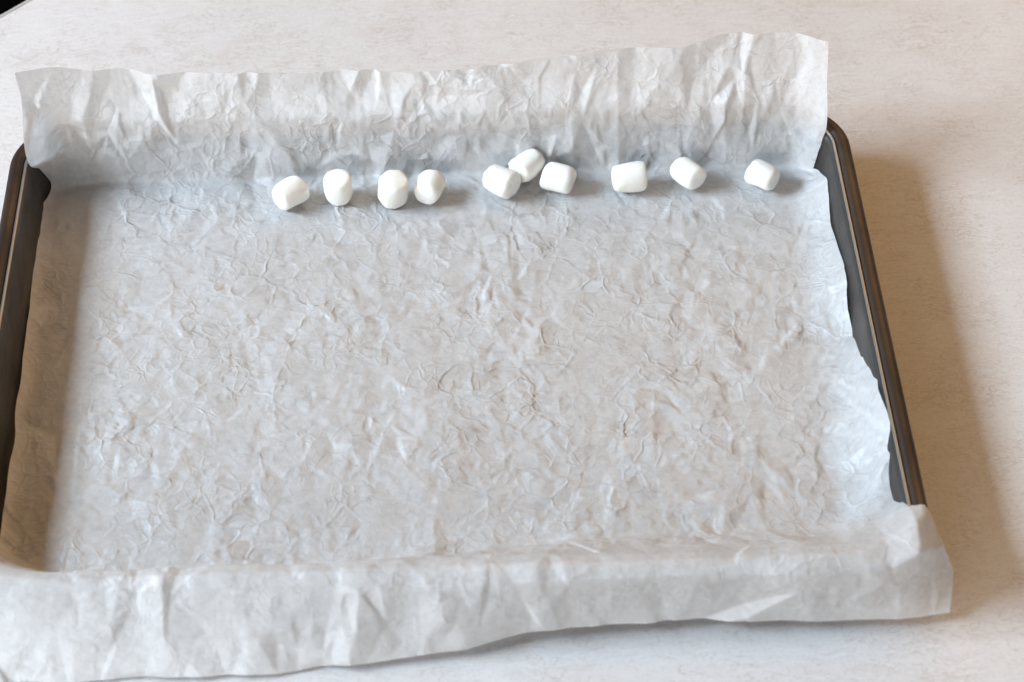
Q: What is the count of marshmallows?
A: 10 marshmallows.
